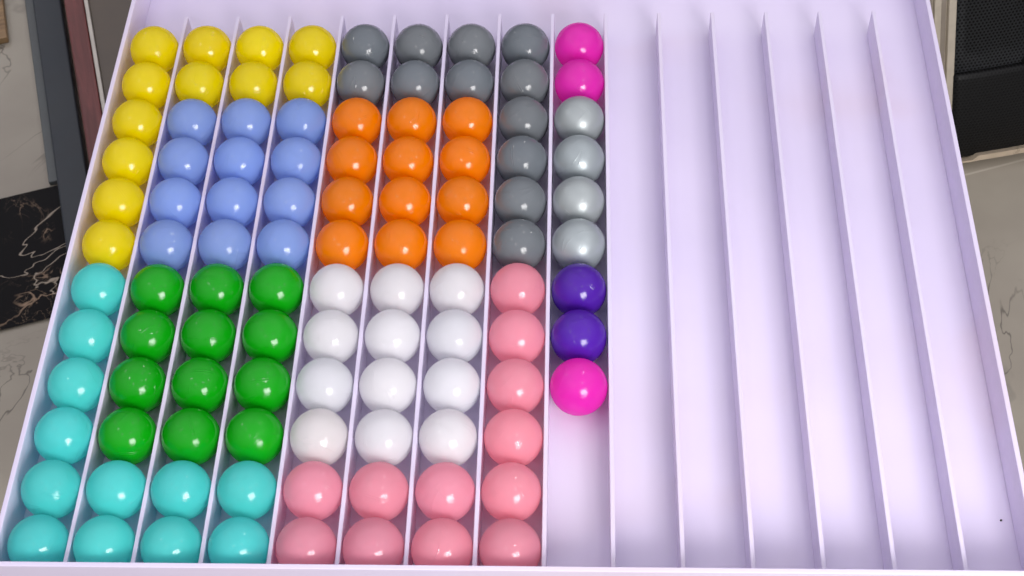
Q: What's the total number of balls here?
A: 105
